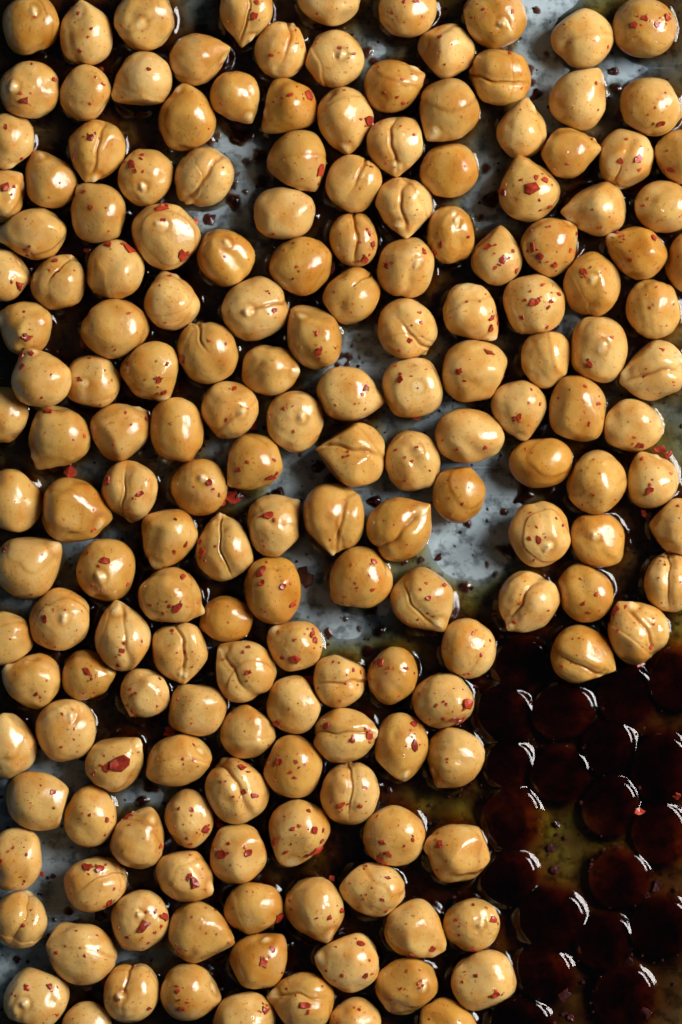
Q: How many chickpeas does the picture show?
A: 180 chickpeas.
